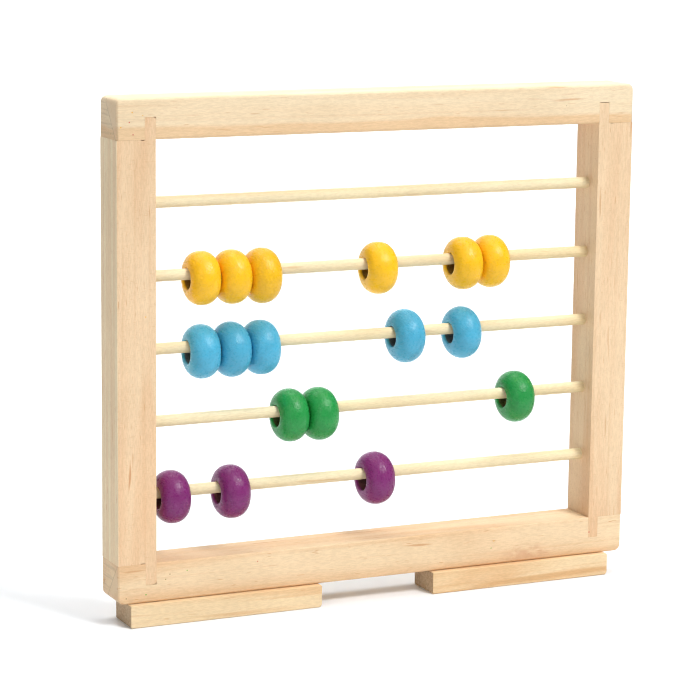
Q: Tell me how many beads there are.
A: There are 17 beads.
